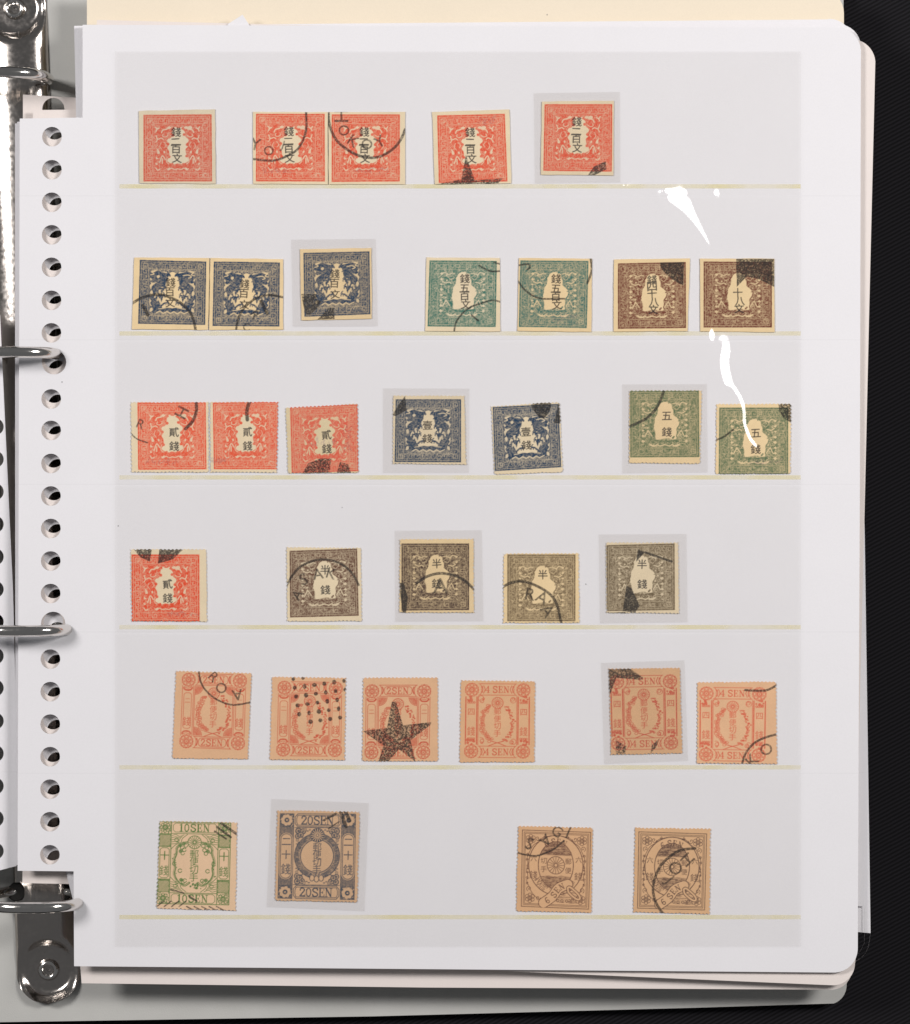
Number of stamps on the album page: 34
